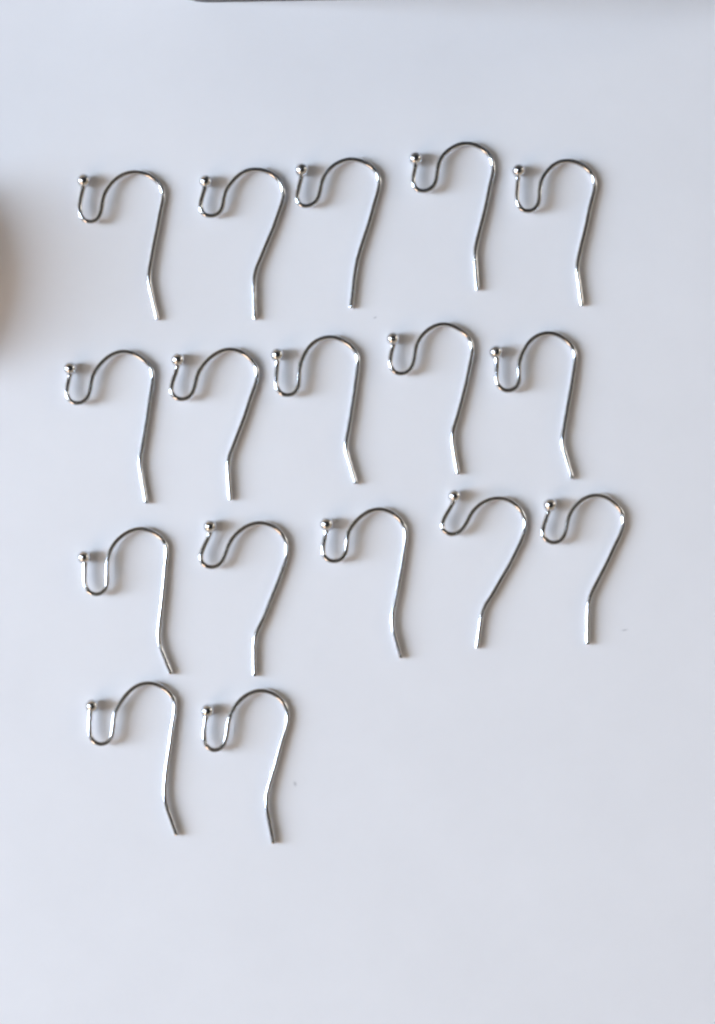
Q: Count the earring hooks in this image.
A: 17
